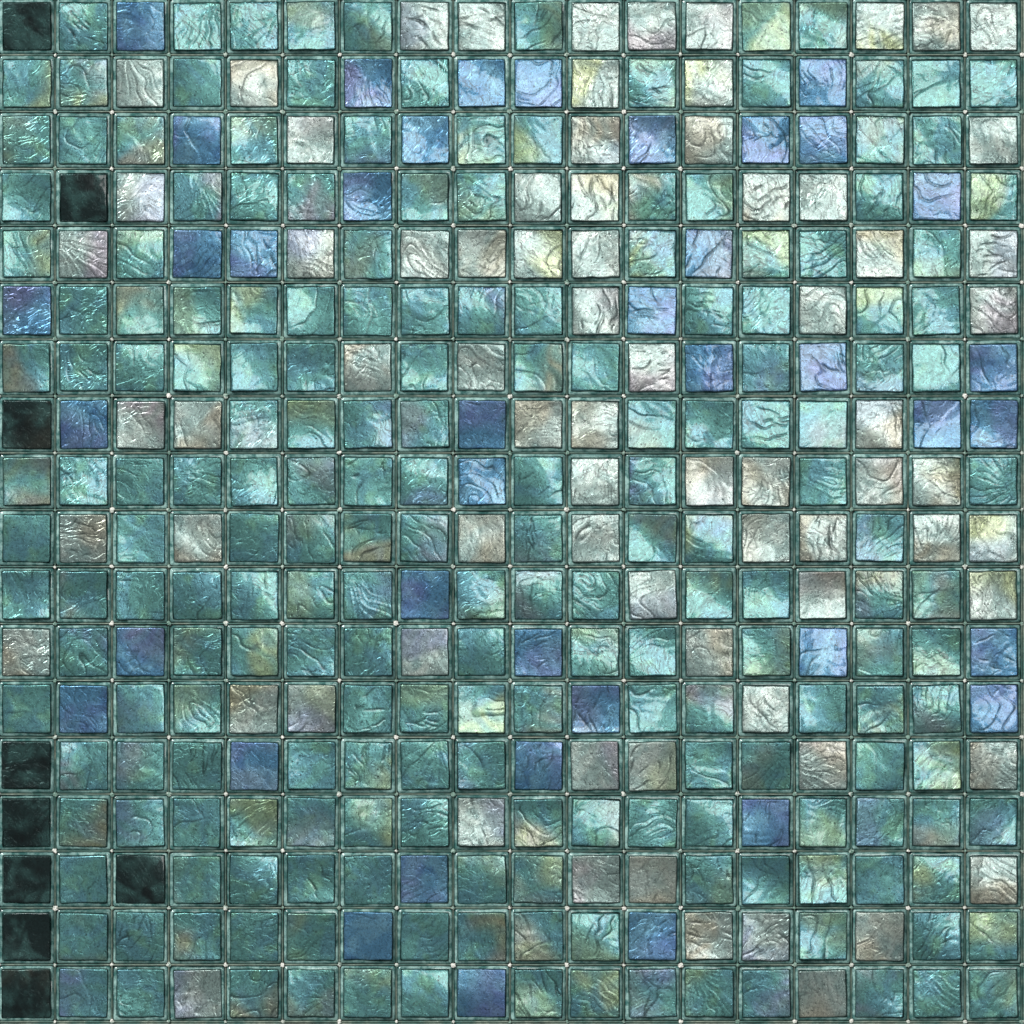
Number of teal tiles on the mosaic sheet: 200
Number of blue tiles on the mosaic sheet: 40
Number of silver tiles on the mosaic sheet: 75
